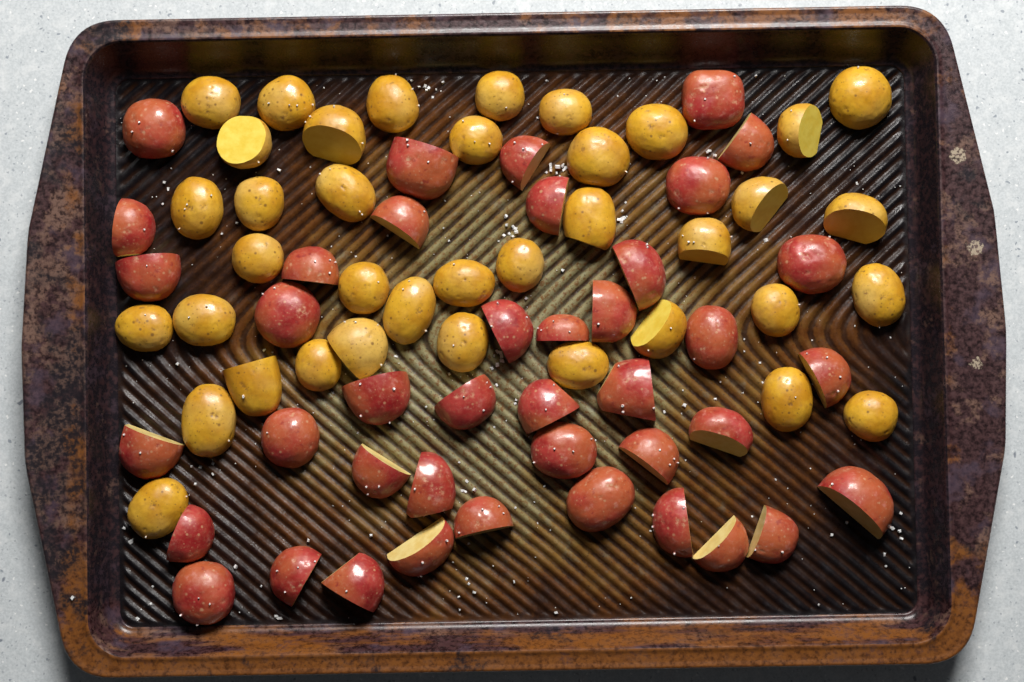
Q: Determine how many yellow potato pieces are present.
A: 38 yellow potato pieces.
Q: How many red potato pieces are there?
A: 41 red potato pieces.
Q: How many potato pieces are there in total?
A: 79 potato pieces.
